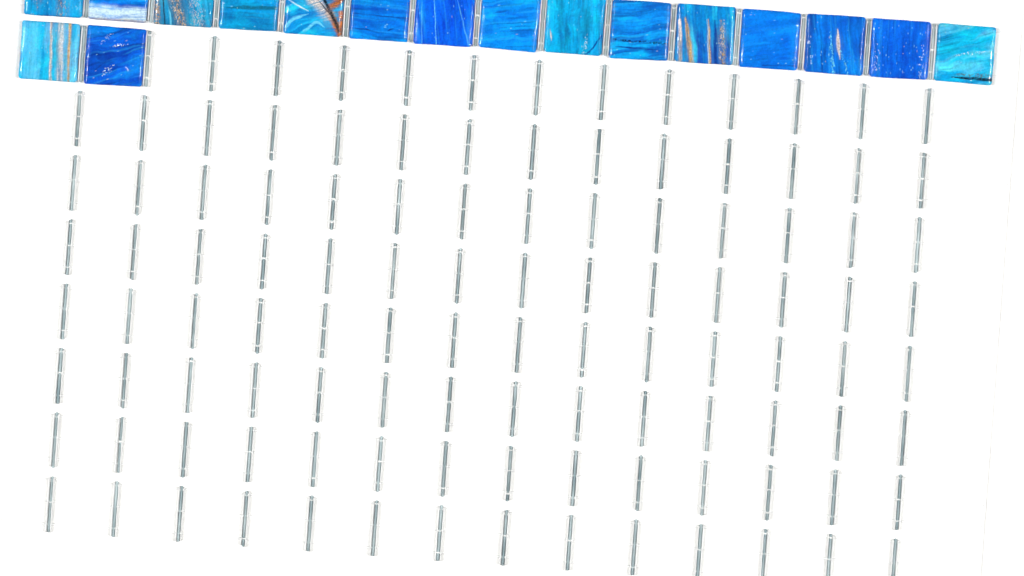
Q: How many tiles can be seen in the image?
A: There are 17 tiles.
